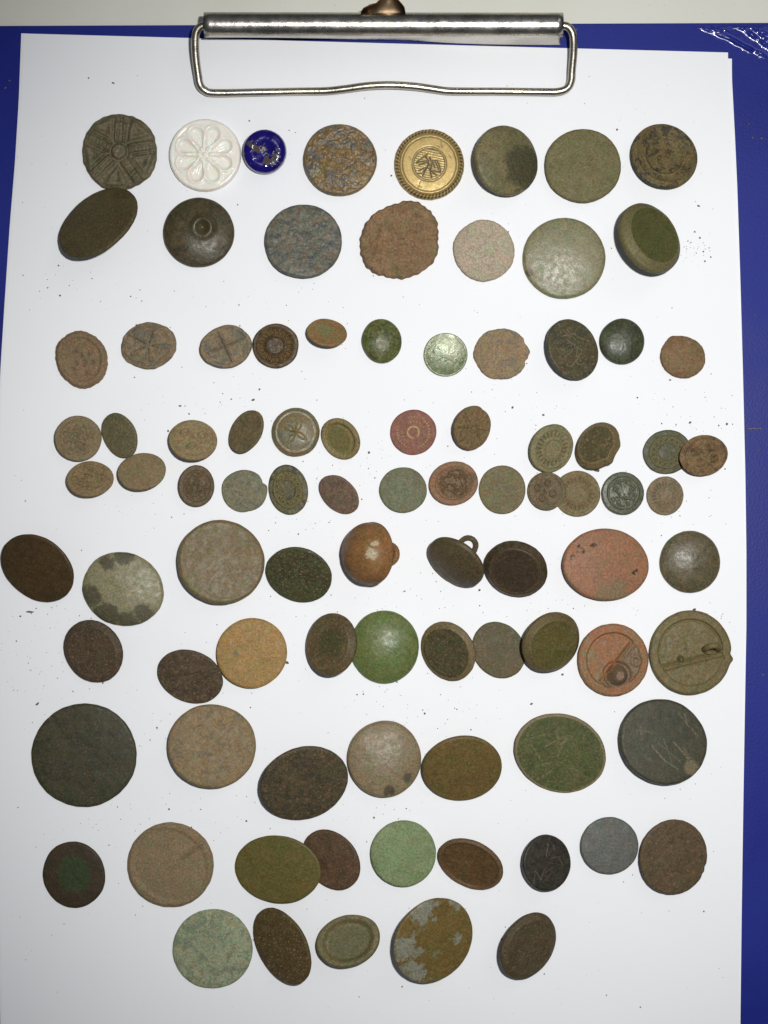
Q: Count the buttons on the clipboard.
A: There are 91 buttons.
